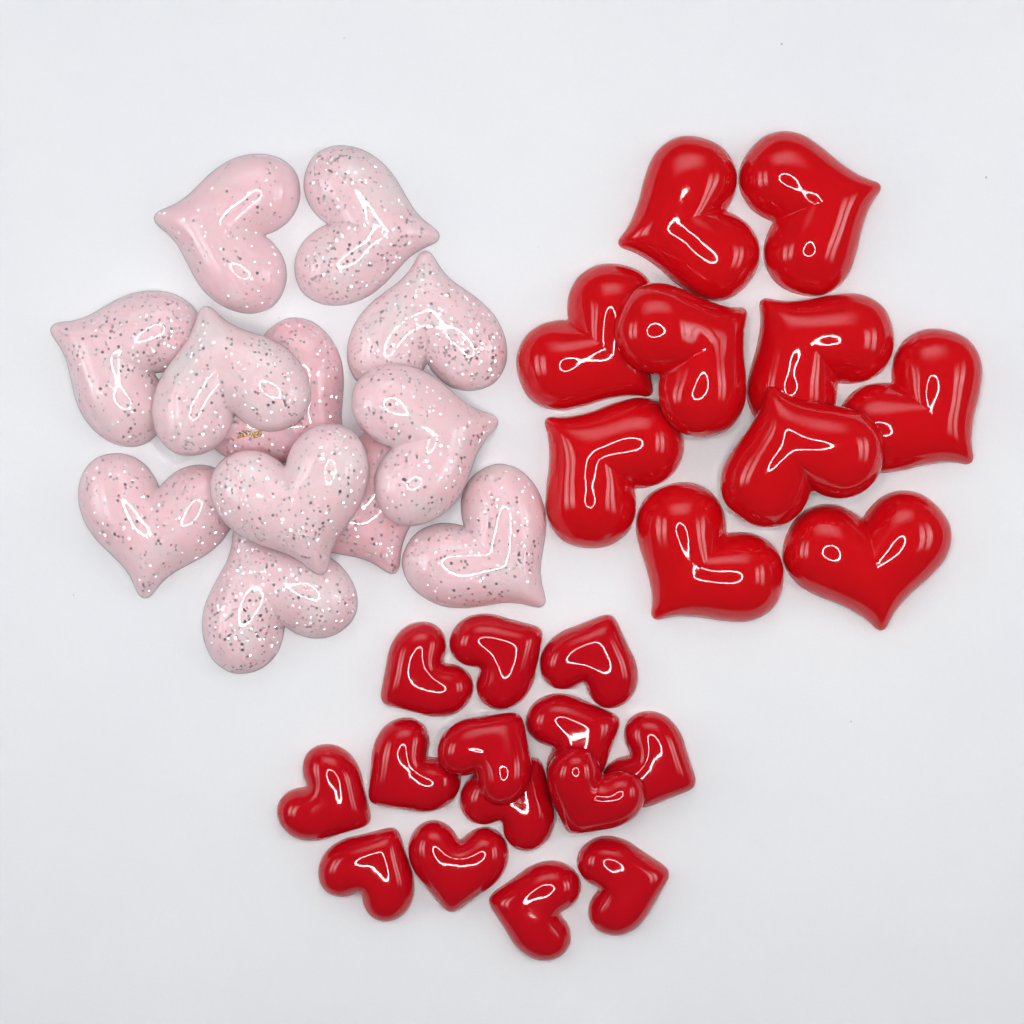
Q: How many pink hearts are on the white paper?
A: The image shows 12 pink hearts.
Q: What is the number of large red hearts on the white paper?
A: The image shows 10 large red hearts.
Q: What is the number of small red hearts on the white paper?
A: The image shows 14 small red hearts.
